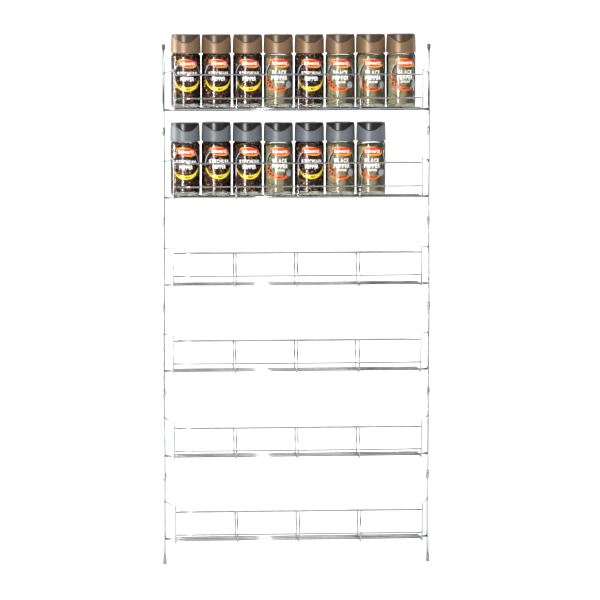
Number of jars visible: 15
